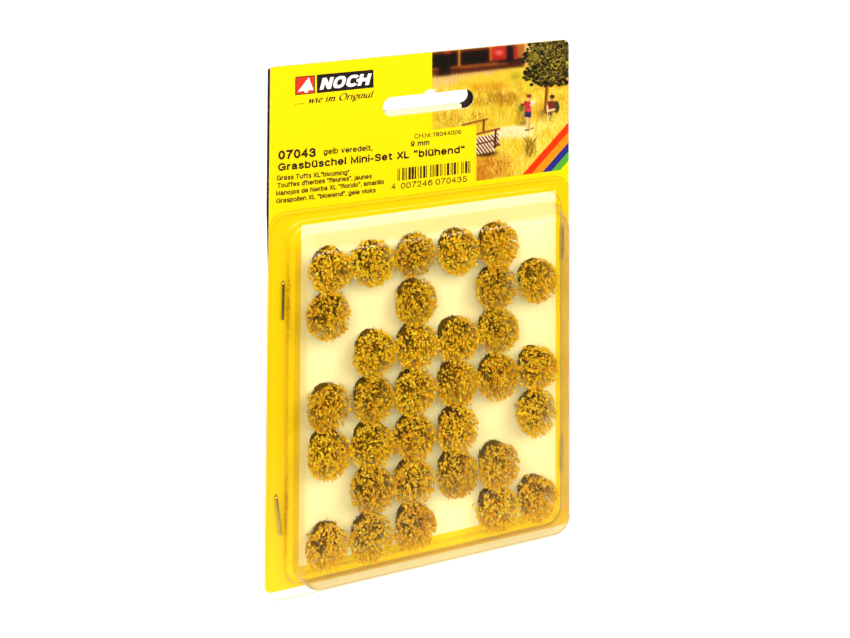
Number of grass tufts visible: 33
